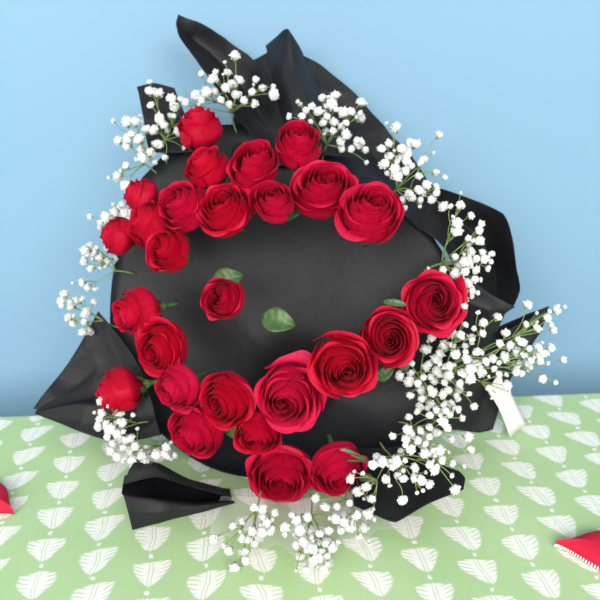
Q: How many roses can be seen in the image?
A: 27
